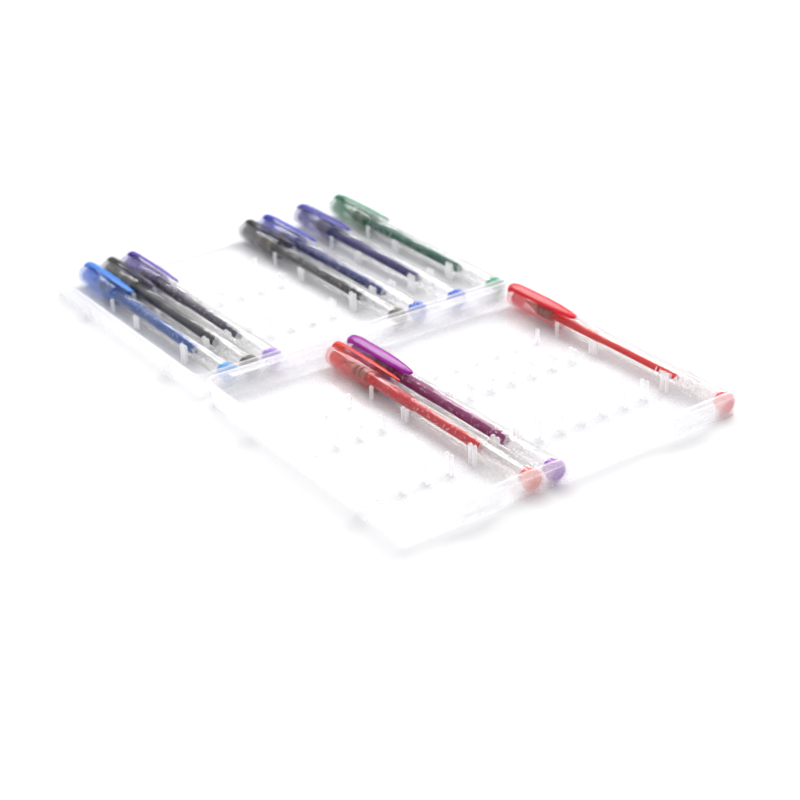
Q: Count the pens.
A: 10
